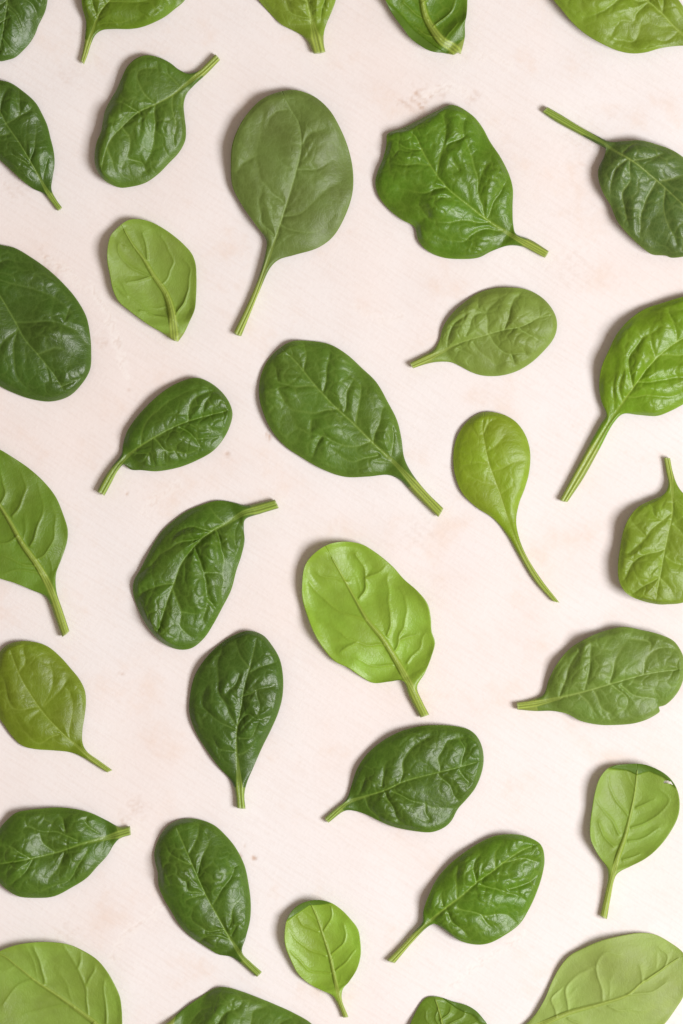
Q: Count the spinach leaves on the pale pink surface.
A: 34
